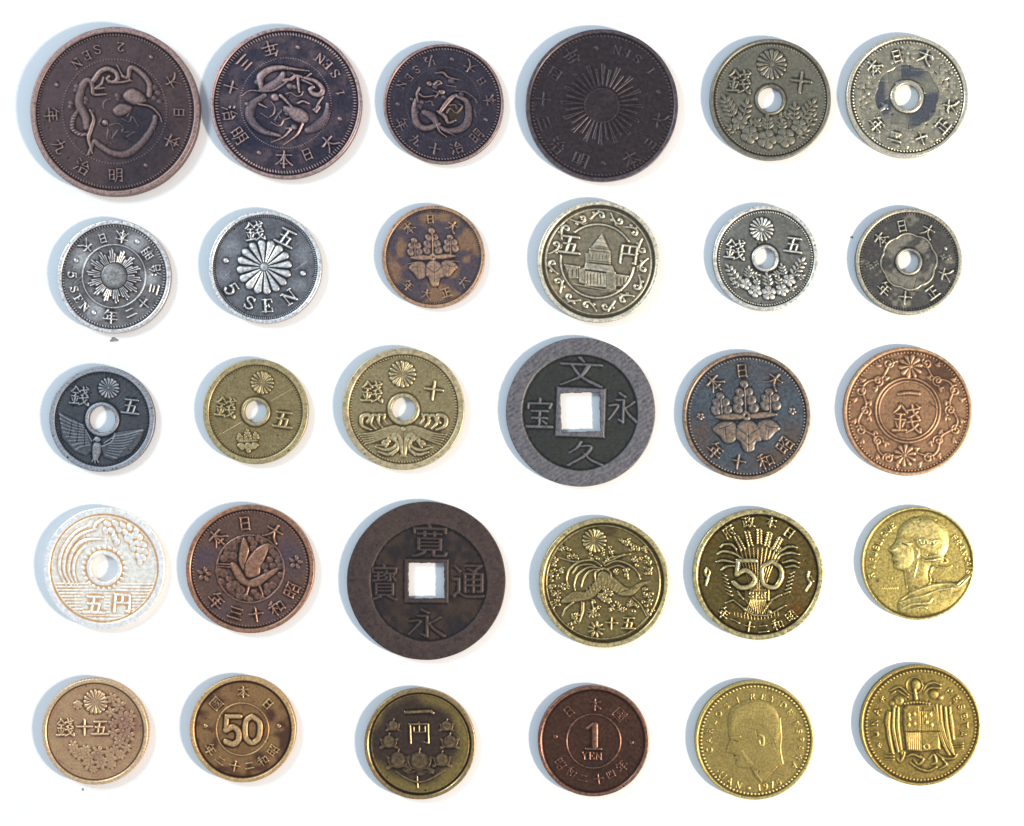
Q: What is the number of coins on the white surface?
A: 30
